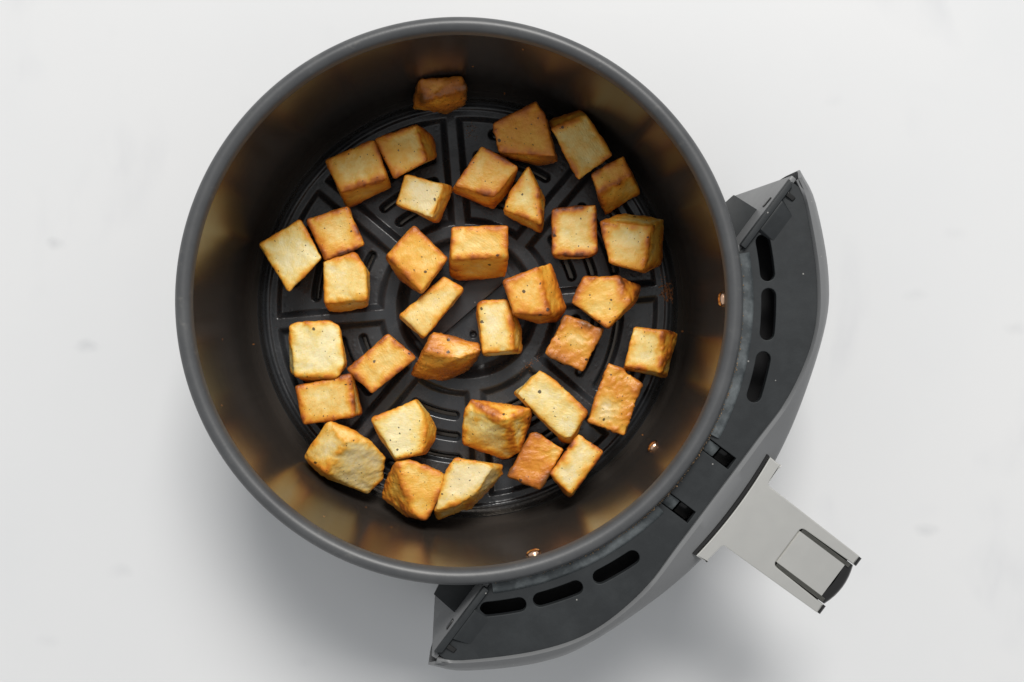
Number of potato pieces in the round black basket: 35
